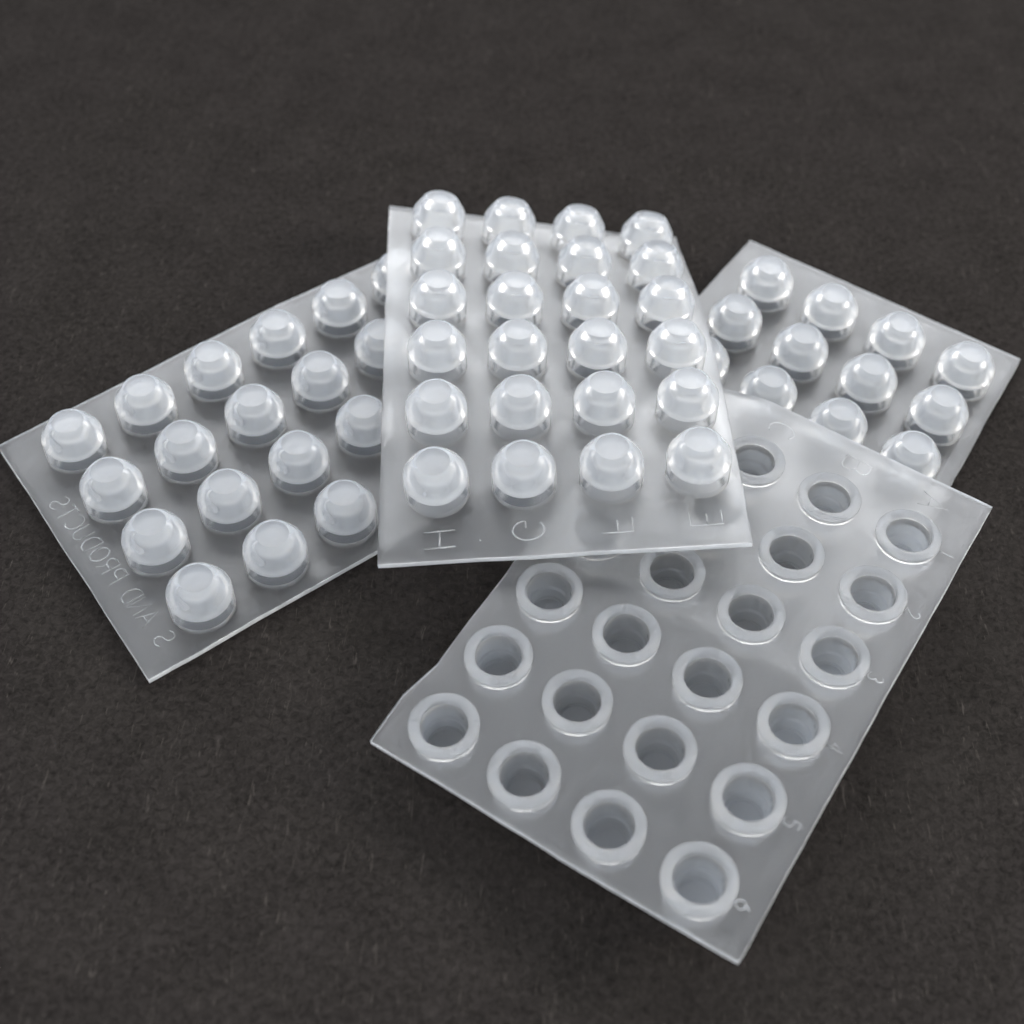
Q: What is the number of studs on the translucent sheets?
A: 54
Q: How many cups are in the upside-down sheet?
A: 22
